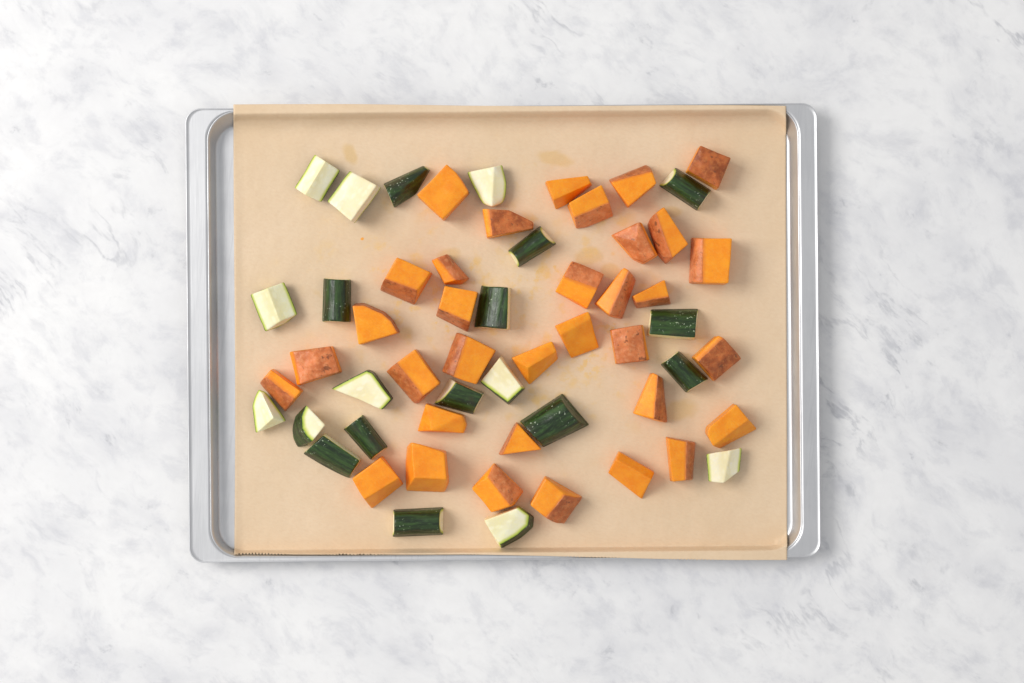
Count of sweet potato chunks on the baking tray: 34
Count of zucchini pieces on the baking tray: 22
